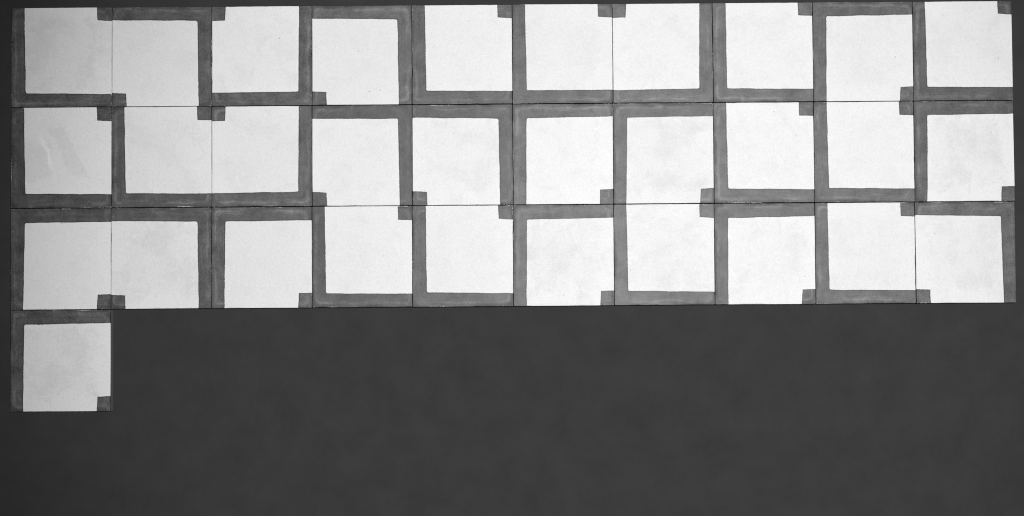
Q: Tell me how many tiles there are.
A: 31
